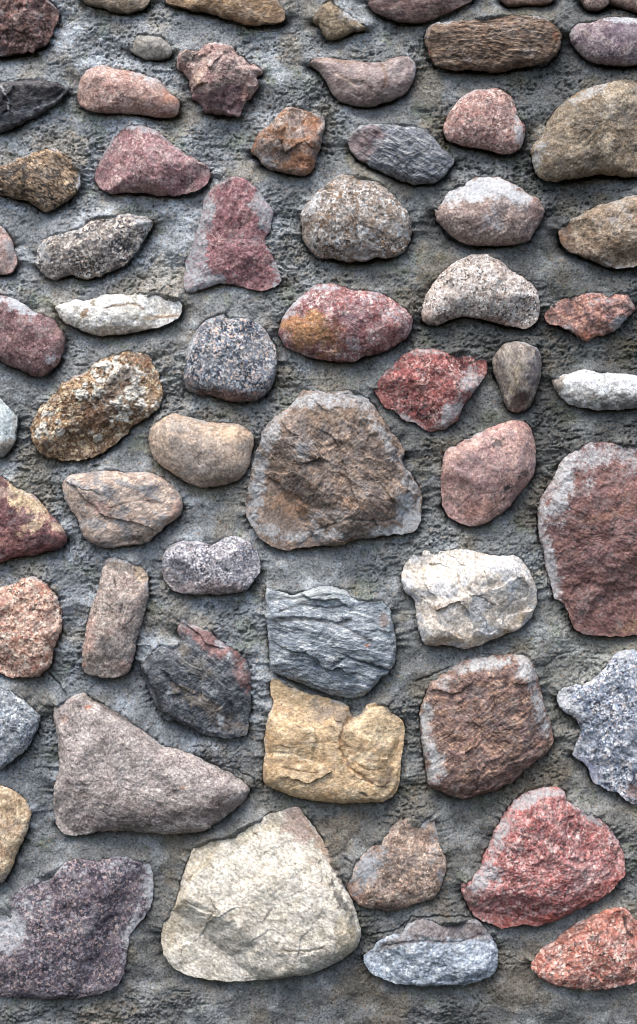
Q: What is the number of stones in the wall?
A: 62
